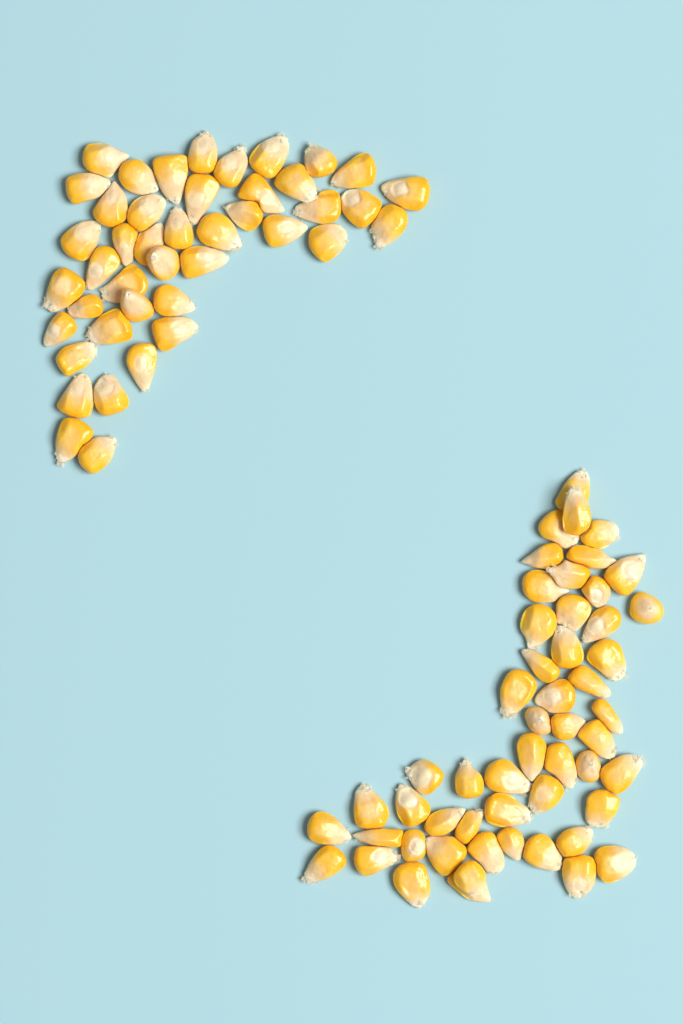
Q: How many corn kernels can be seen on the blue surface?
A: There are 96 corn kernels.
